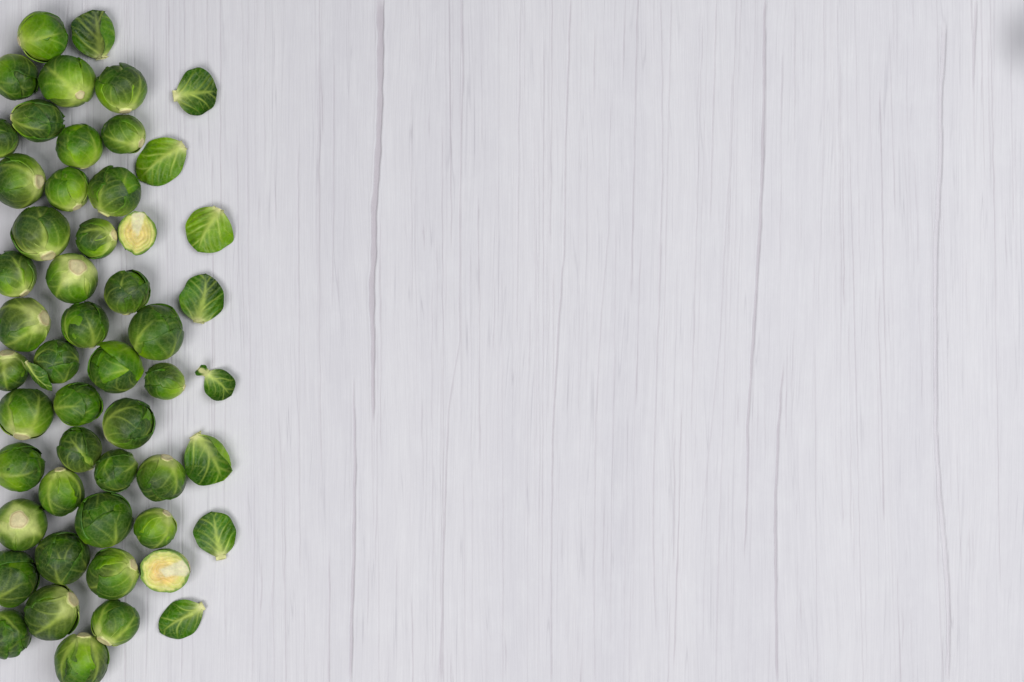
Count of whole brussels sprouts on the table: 41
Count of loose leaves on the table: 10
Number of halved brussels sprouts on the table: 2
